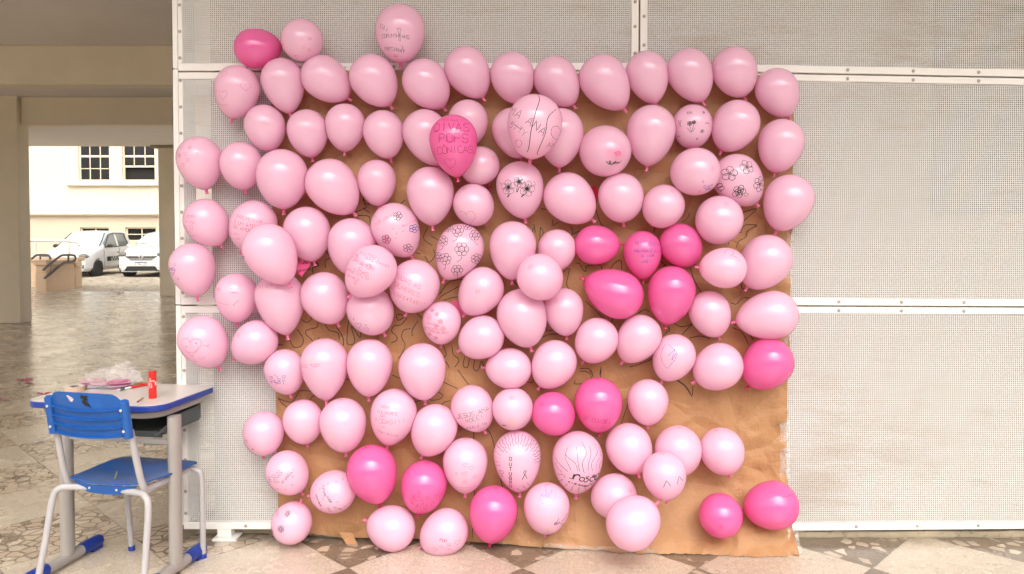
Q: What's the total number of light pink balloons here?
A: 106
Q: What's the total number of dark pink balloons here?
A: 15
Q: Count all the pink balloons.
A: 121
